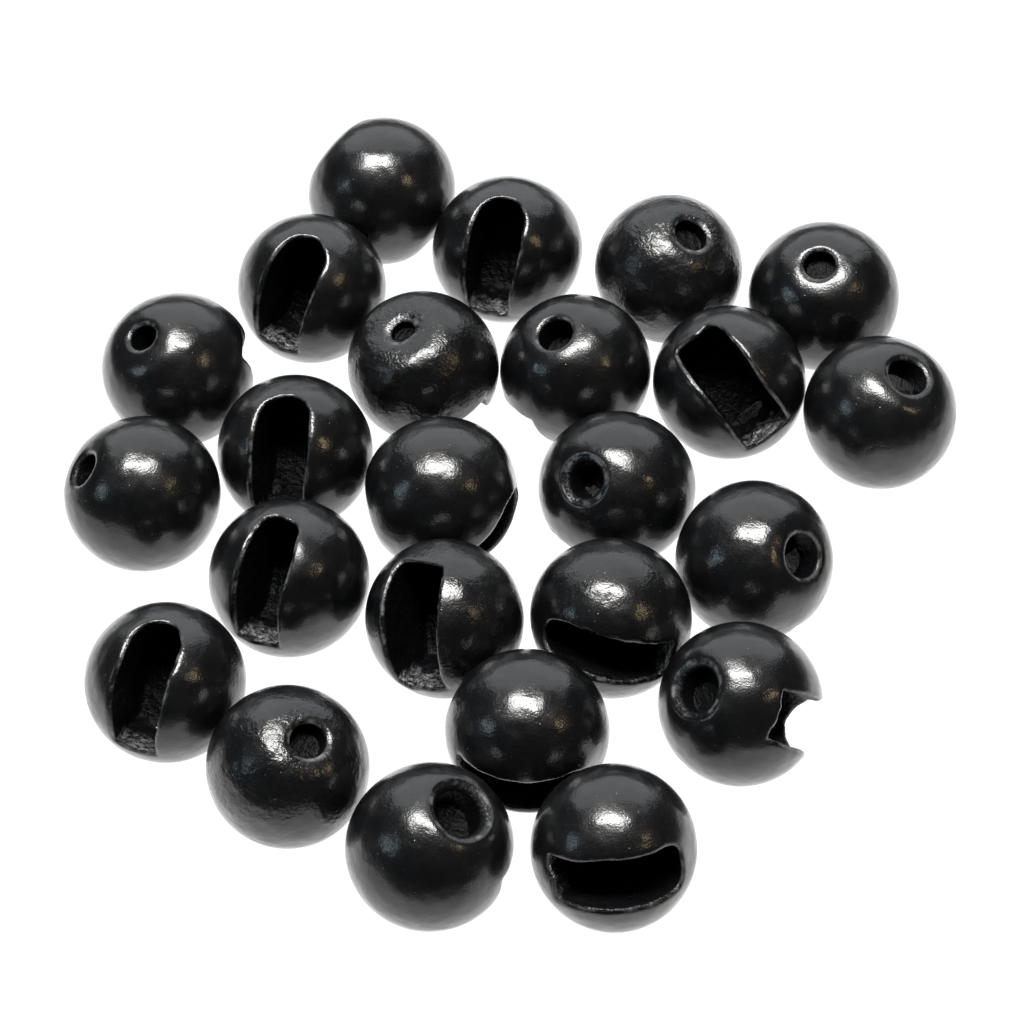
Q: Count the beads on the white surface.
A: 24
